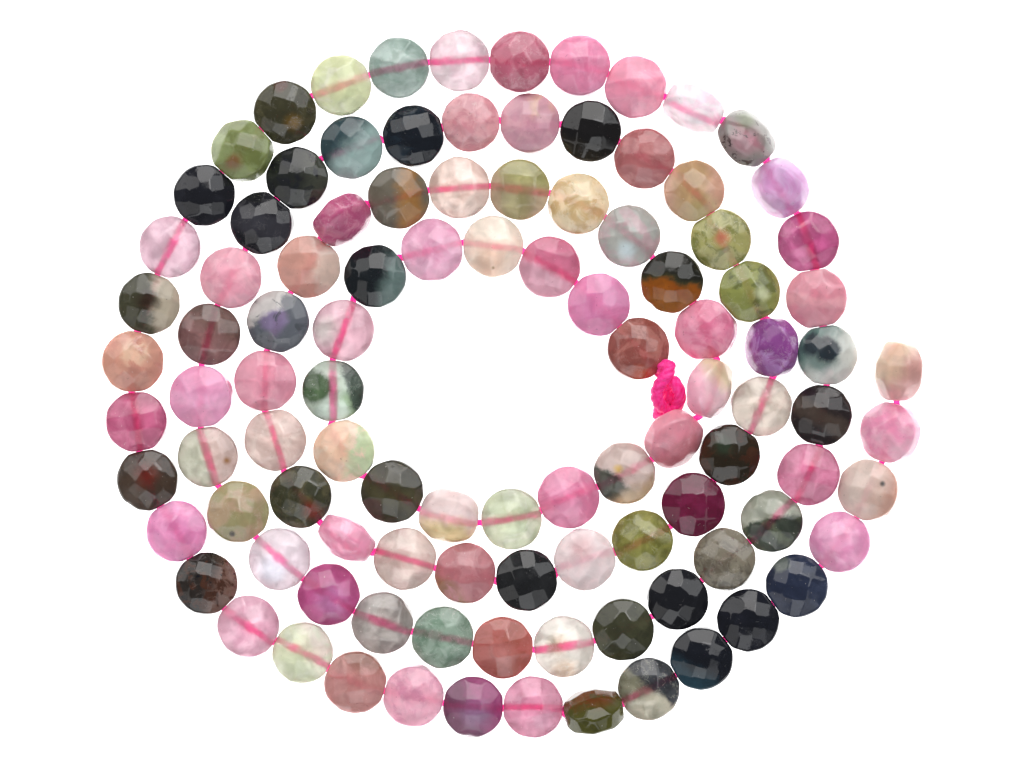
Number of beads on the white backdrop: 104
